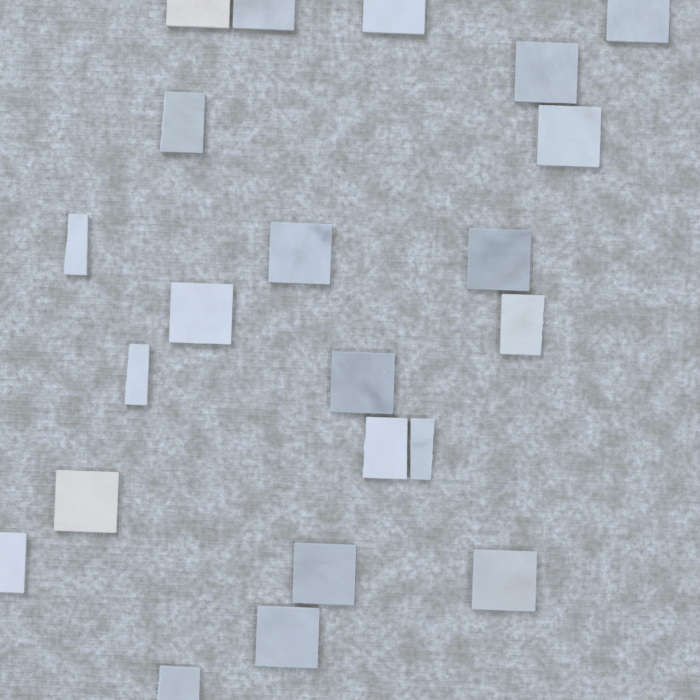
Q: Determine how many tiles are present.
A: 22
